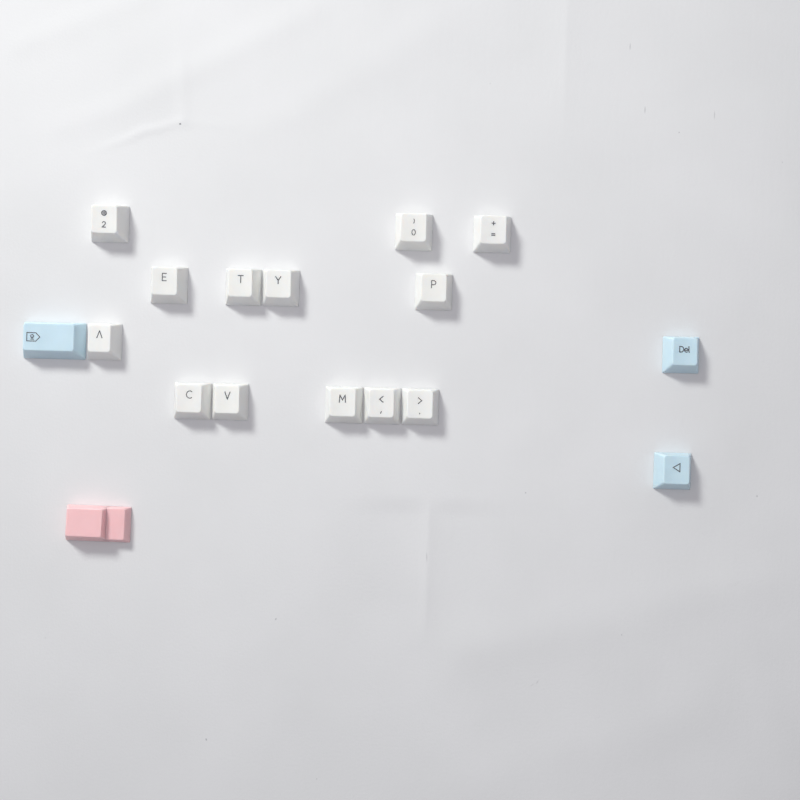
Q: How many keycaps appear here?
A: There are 17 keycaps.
